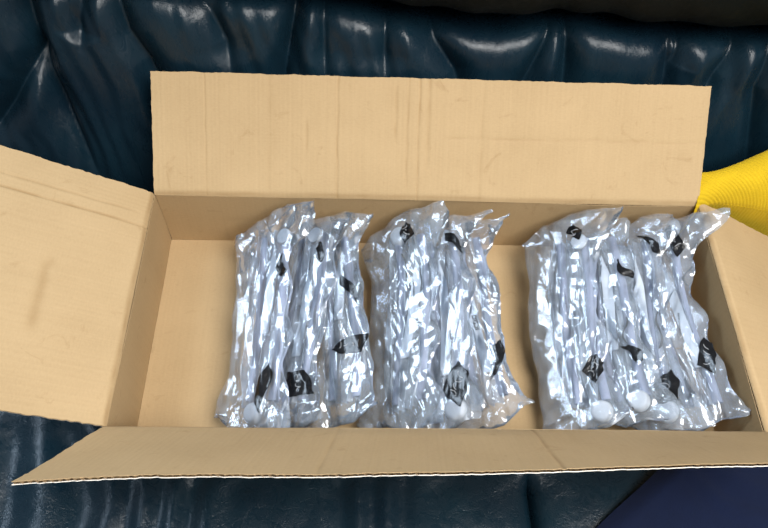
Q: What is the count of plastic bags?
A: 10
